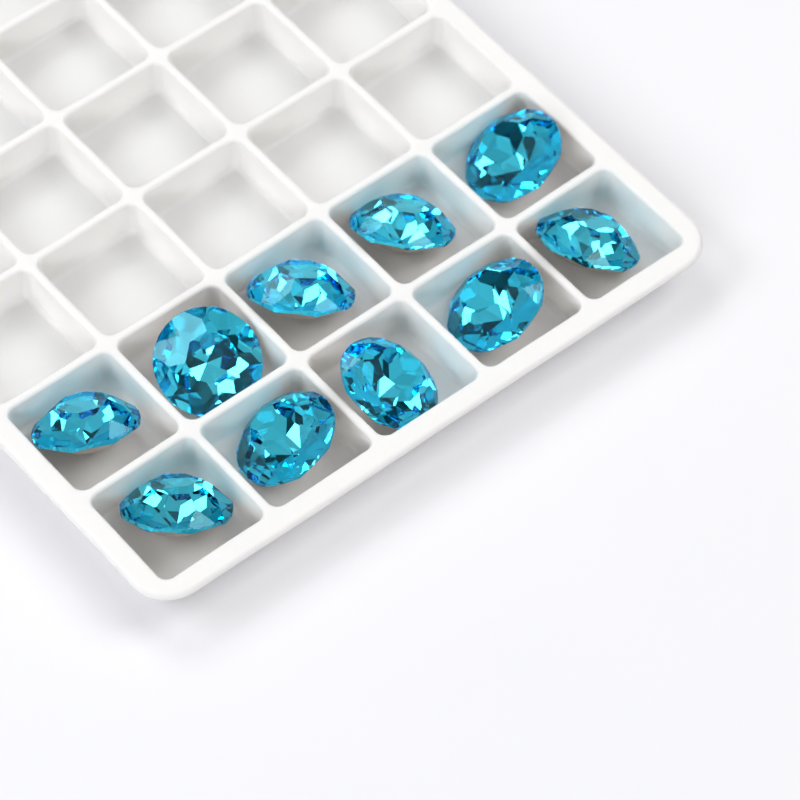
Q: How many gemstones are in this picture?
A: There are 10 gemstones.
